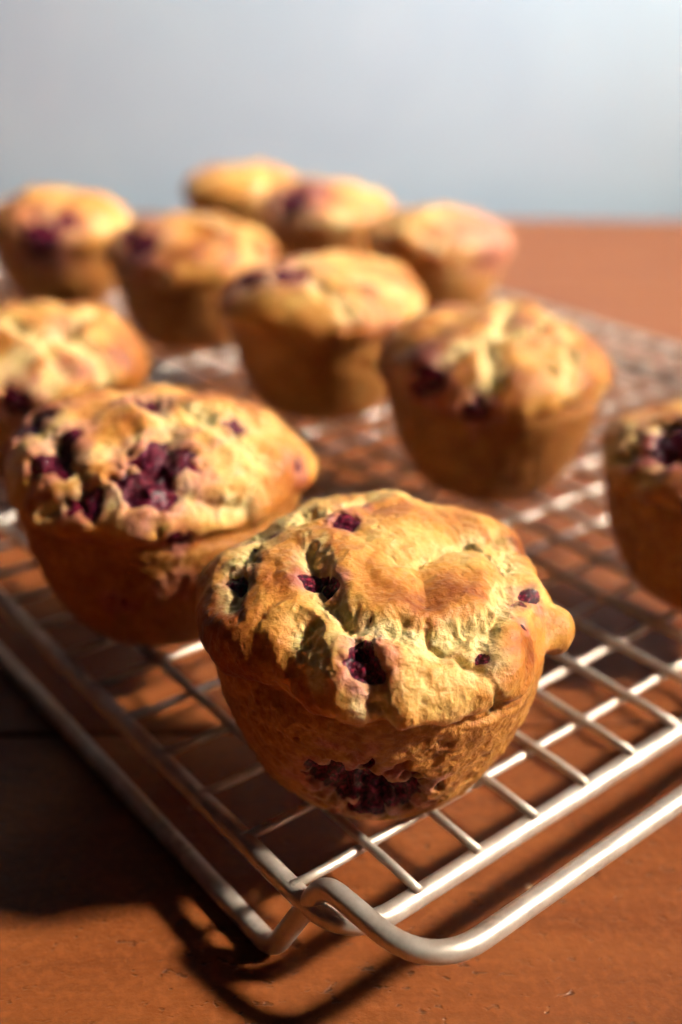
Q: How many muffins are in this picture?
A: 11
